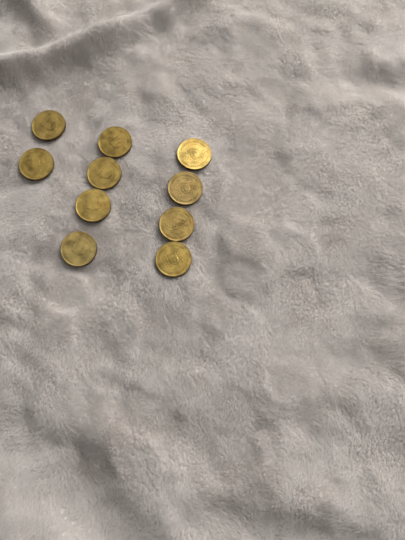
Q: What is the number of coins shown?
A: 10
